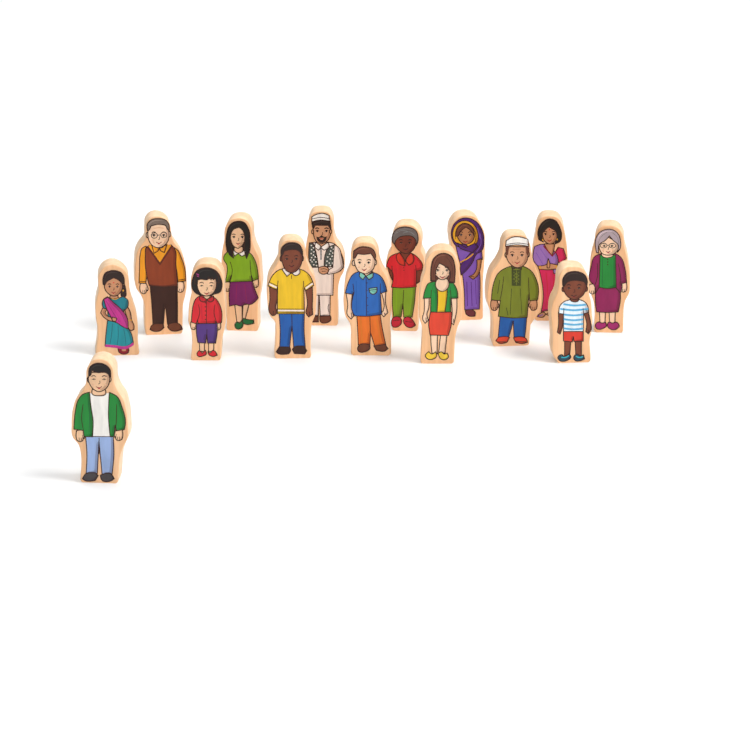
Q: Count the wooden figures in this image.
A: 15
